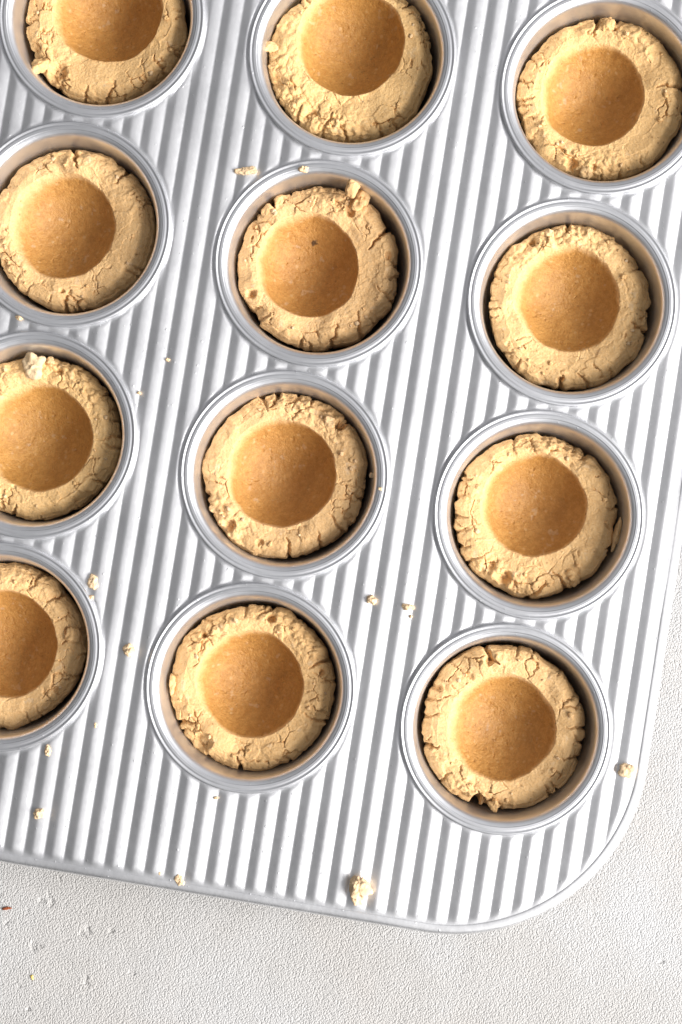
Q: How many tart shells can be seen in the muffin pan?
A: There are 12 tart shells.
